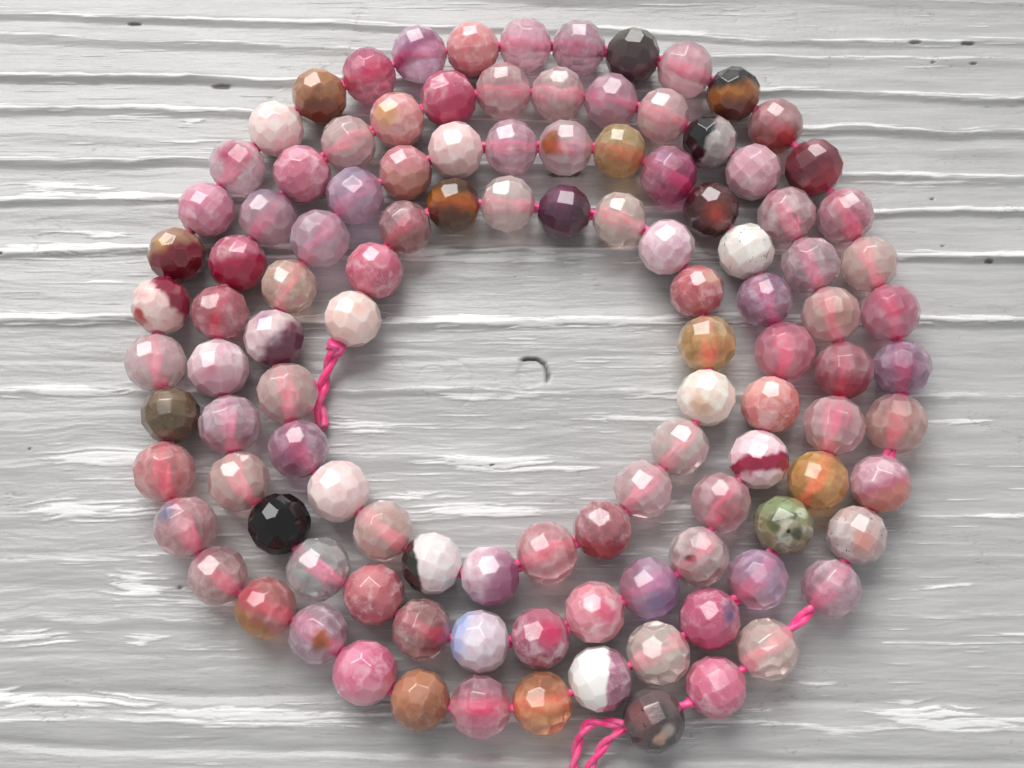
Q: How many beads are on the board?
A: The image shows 112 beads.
